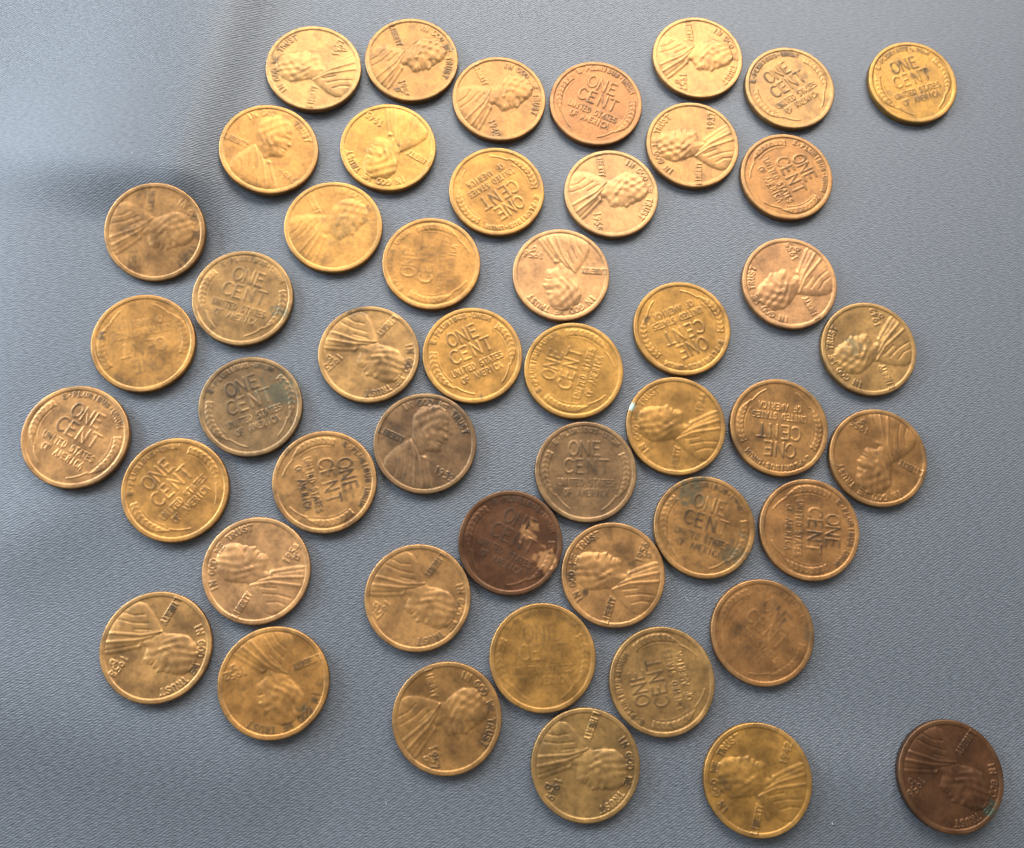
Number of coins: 49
